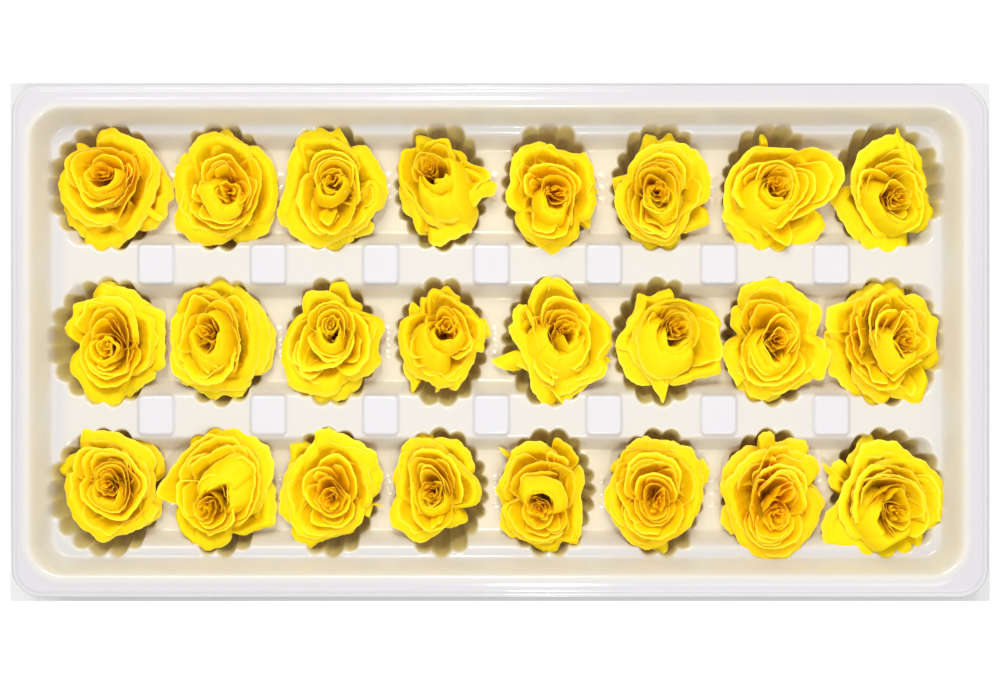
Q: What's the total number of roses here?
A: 24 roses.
